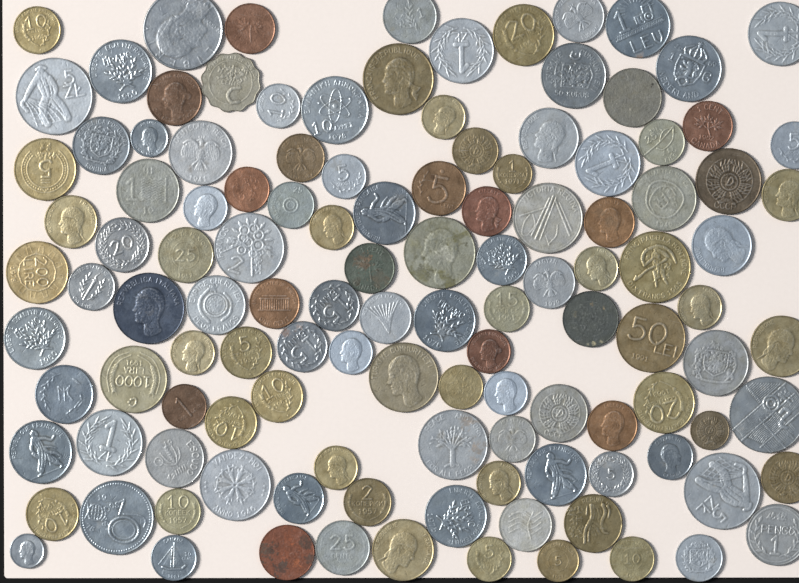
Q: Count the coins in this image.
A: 121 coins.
